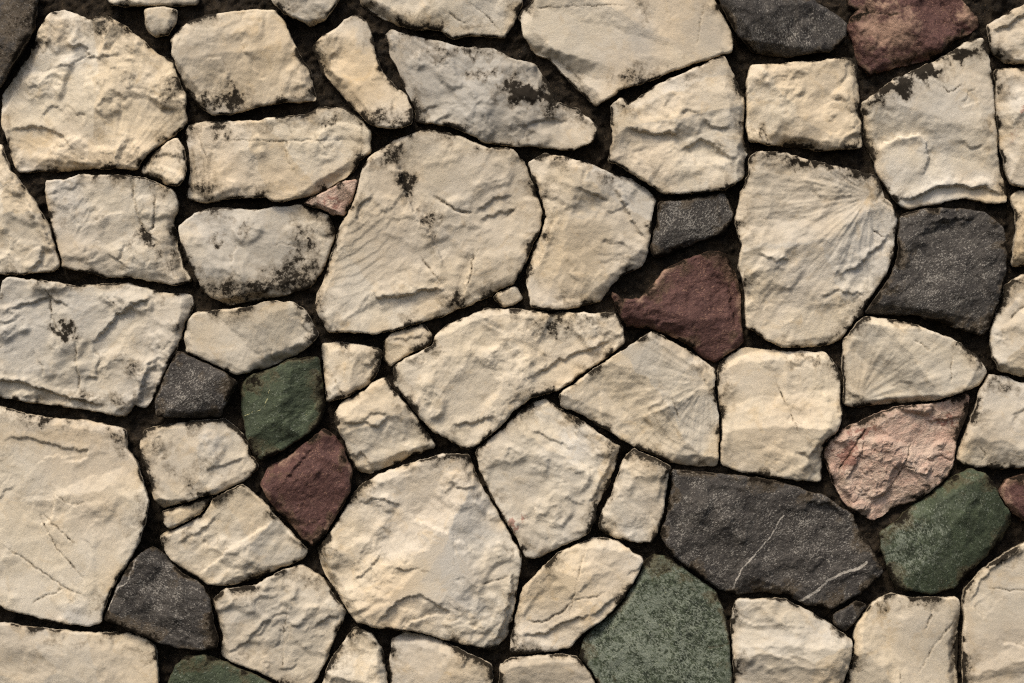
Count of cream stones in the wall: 51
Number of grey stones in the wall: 8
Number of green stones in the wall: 4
